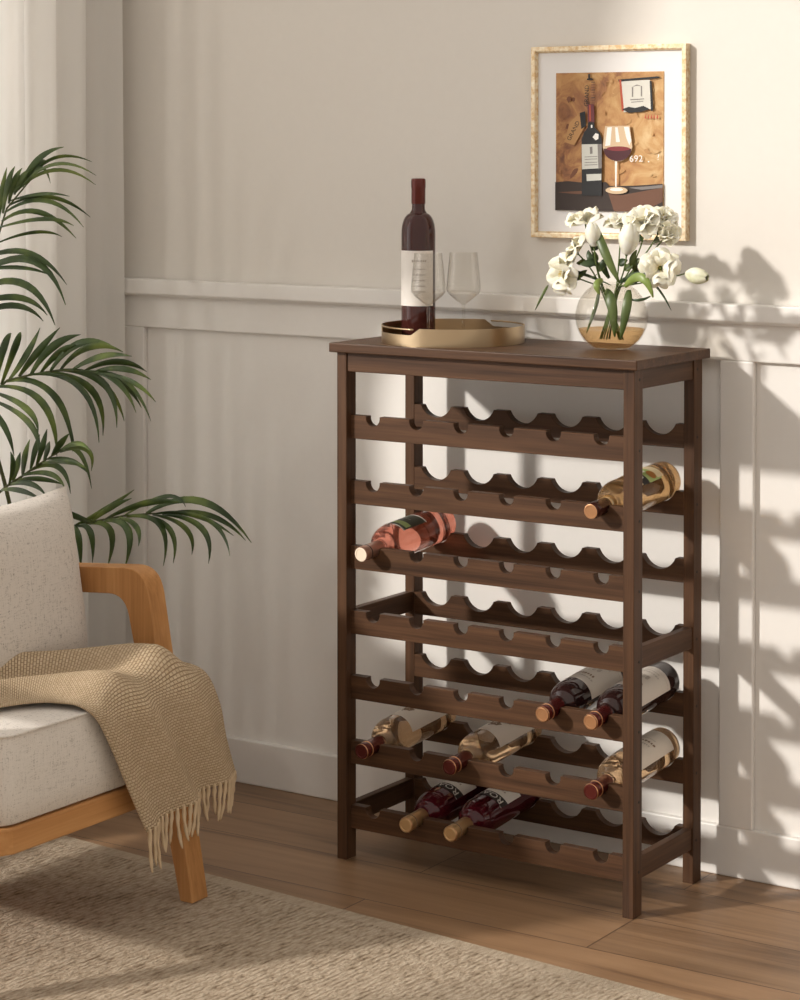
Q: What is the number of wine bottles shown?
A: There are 10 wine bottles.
